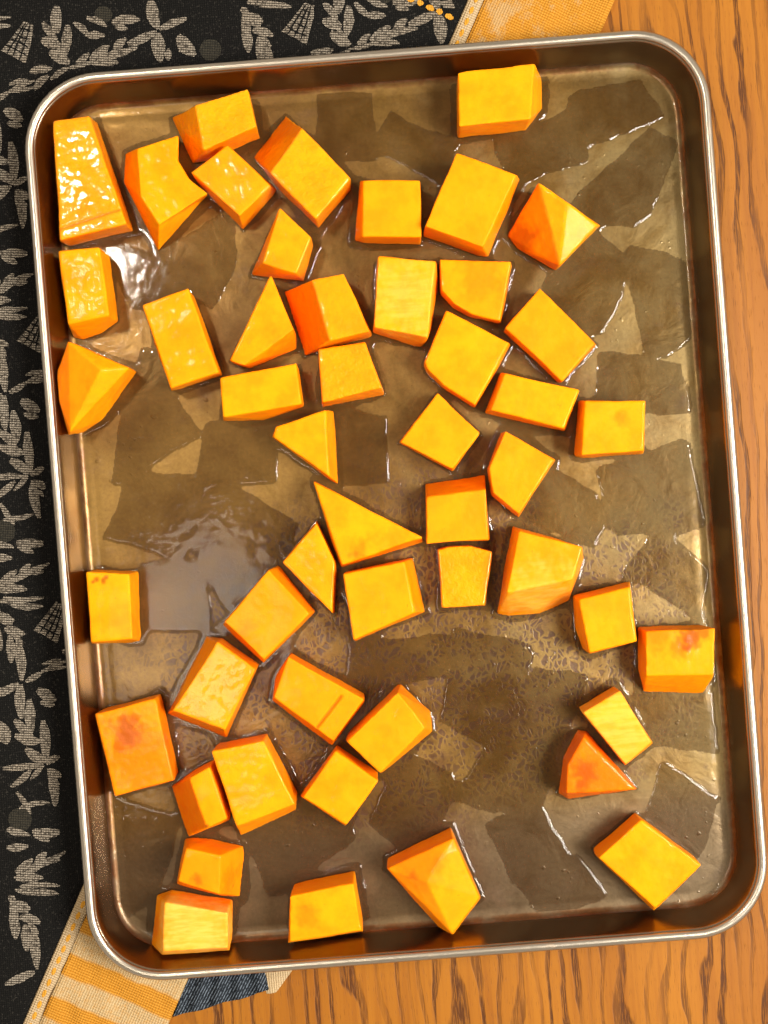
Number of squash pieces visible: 50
